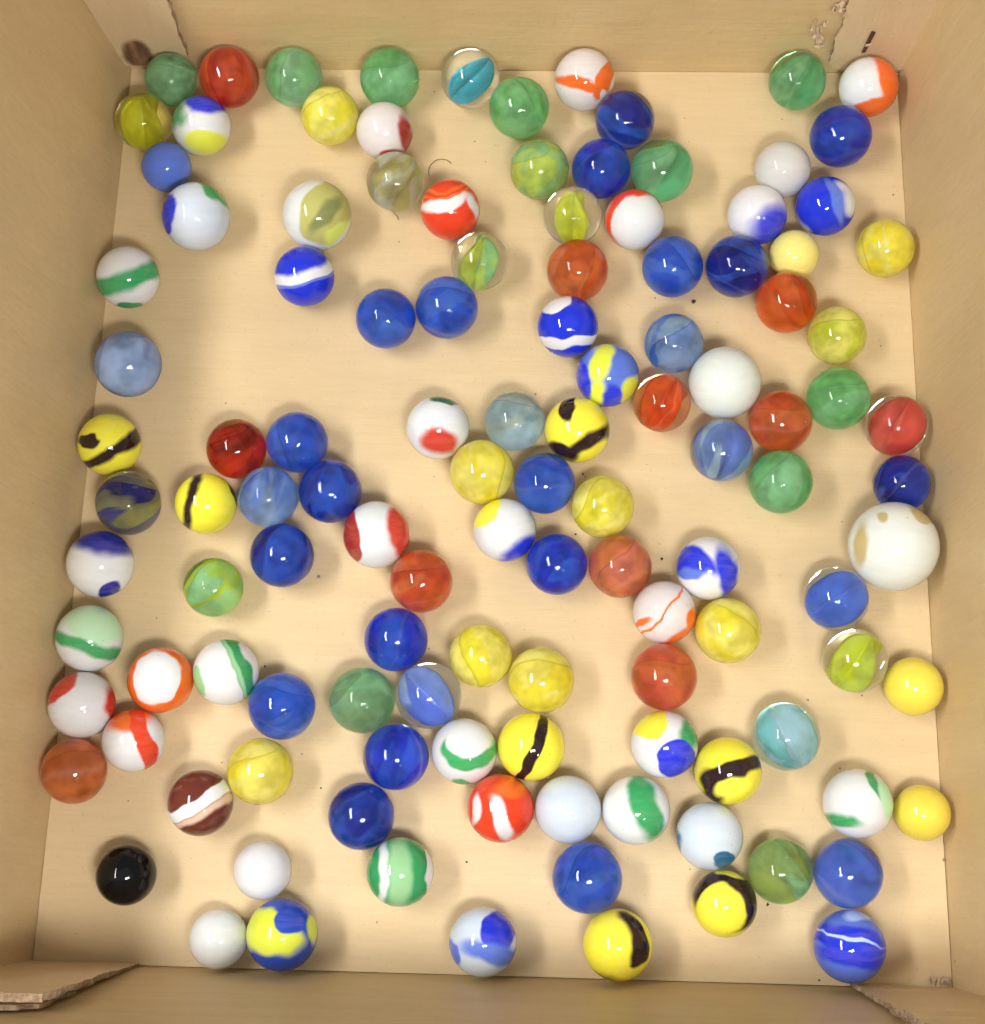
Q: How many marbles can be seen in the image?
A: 120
